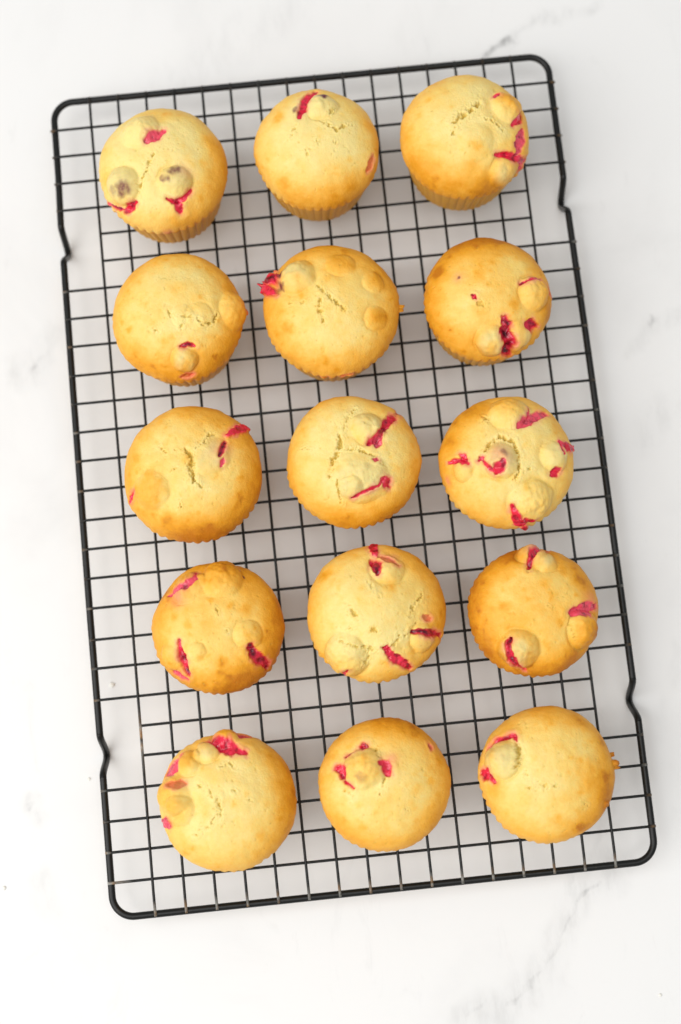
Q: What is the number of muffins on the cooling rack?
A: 15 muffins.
